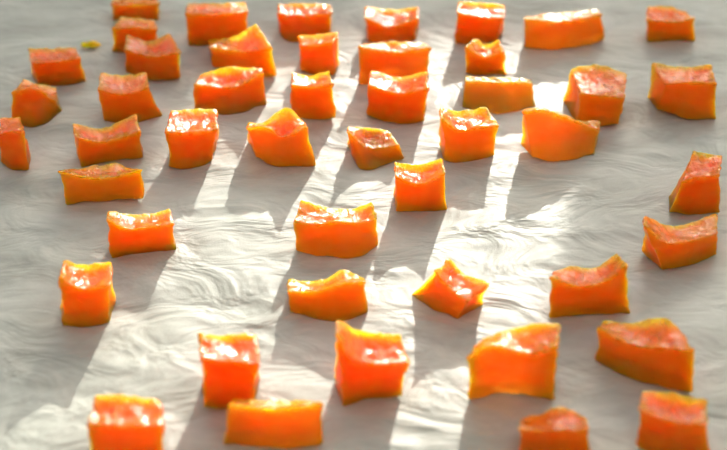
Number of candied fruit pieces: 47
